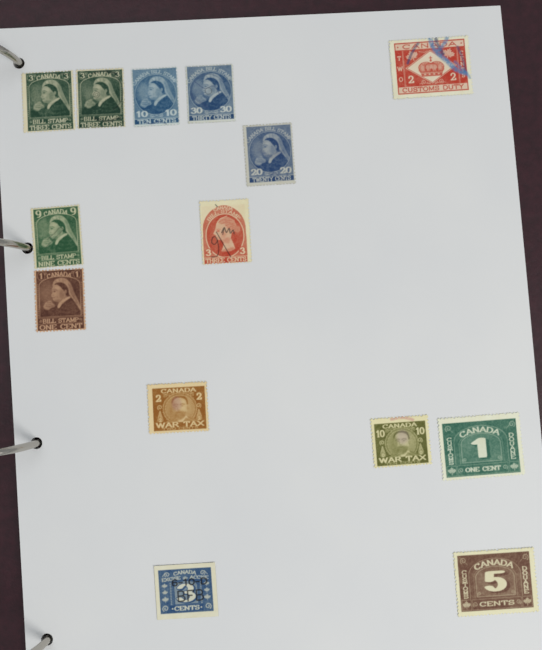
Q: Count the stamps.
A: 14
